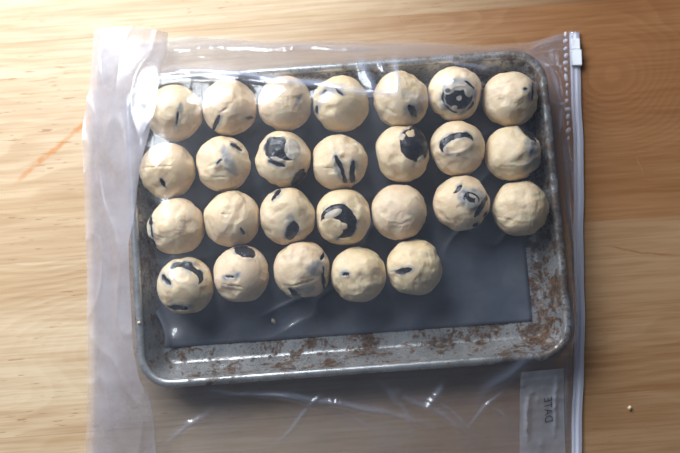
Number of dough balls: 26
